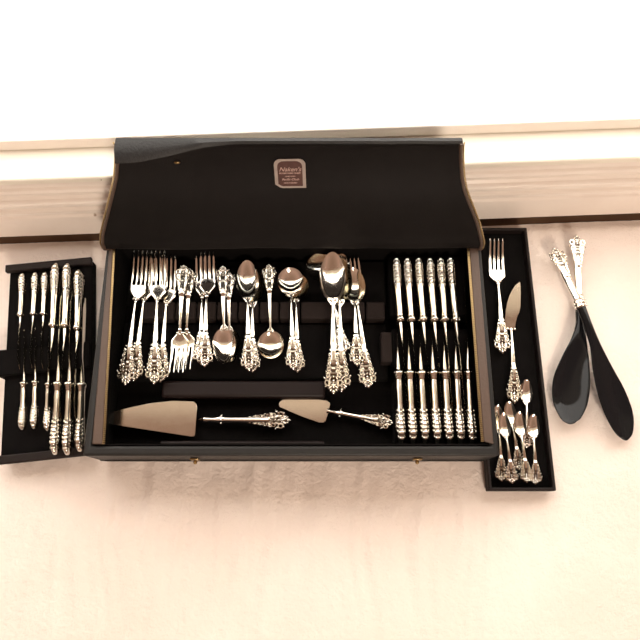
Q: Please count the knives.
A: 26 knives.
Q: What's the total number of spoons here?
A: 17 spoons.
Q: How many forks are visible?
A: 10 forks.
